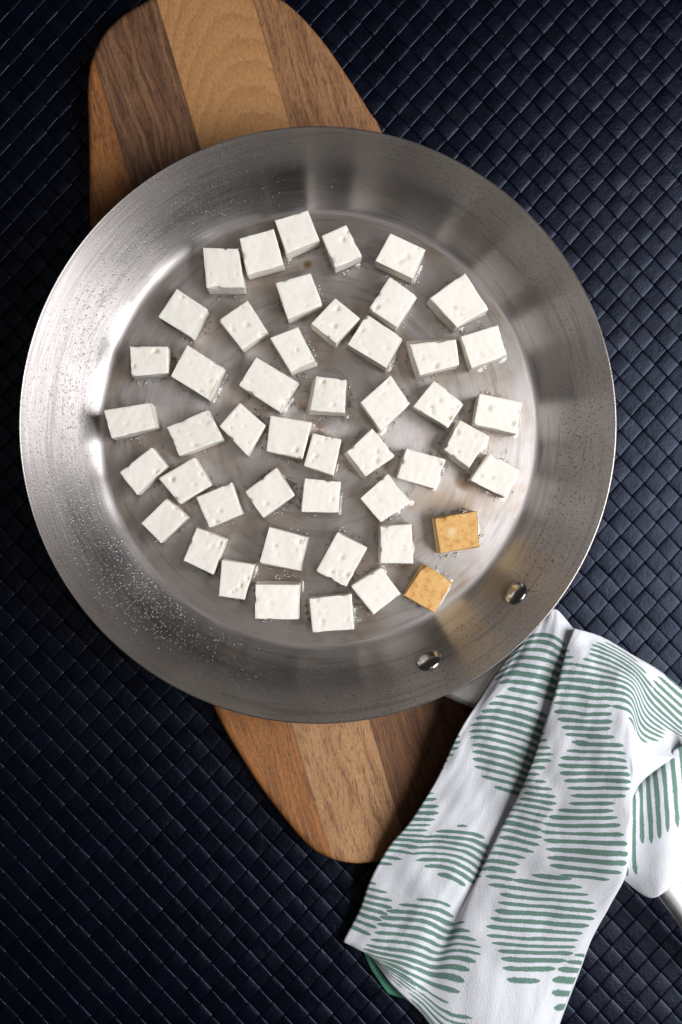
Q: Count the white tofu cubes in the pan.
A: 46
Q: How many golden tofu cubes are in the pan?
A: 2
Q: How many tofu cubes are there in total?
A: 48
